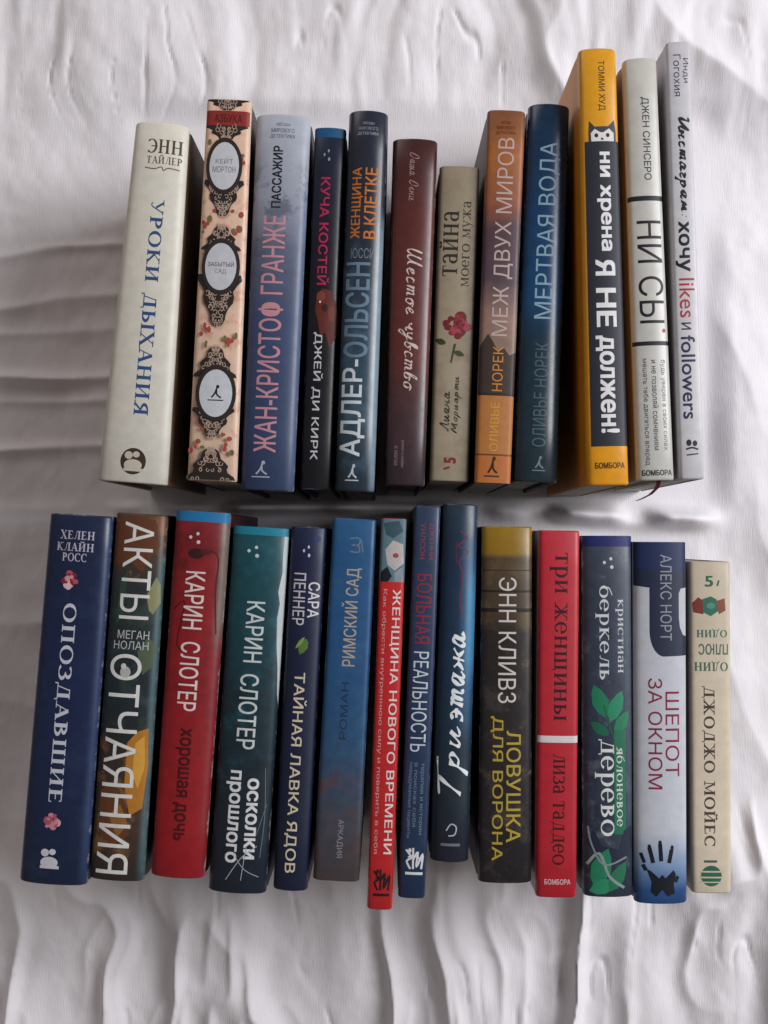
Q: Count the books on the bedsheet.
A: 26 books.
